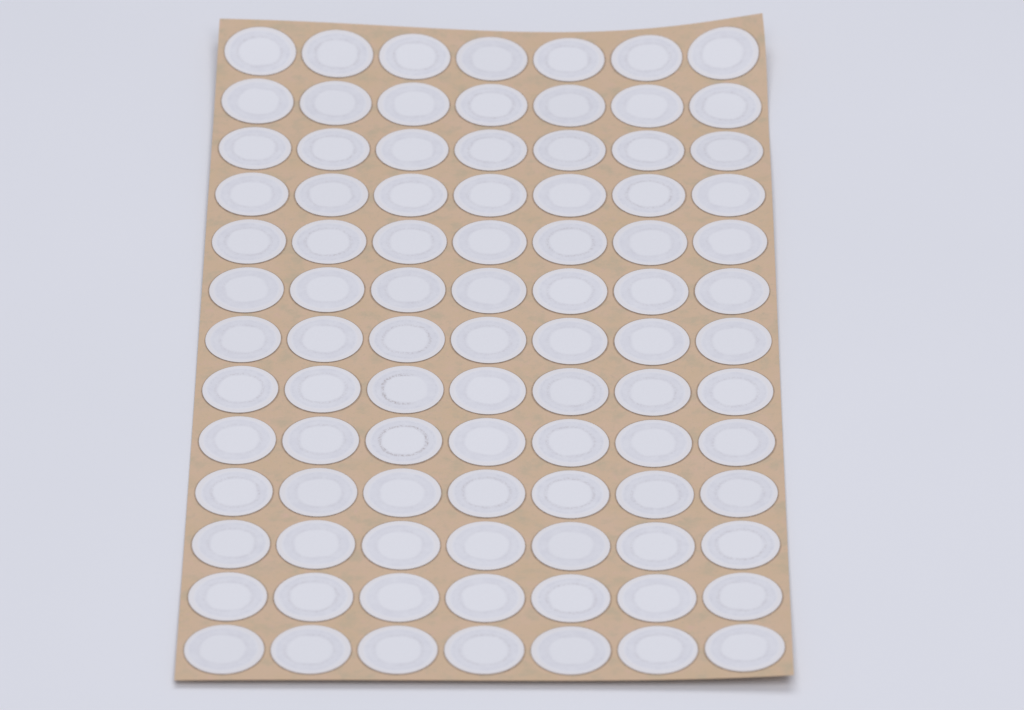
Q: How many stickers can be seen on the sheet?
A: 91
